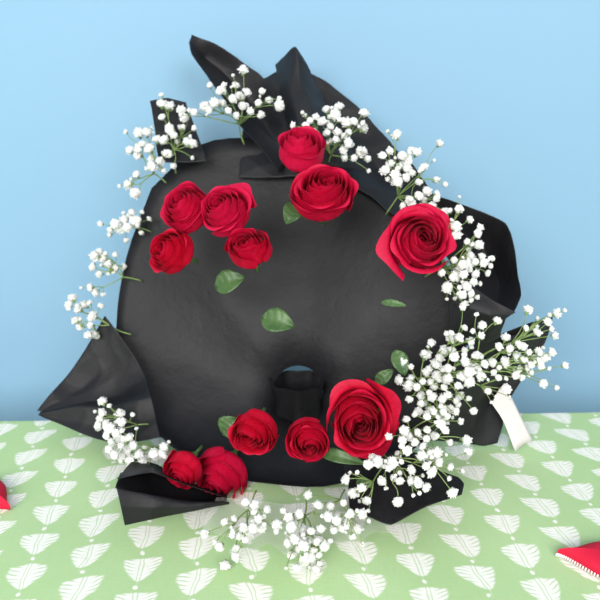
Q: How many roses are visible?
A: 12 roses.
